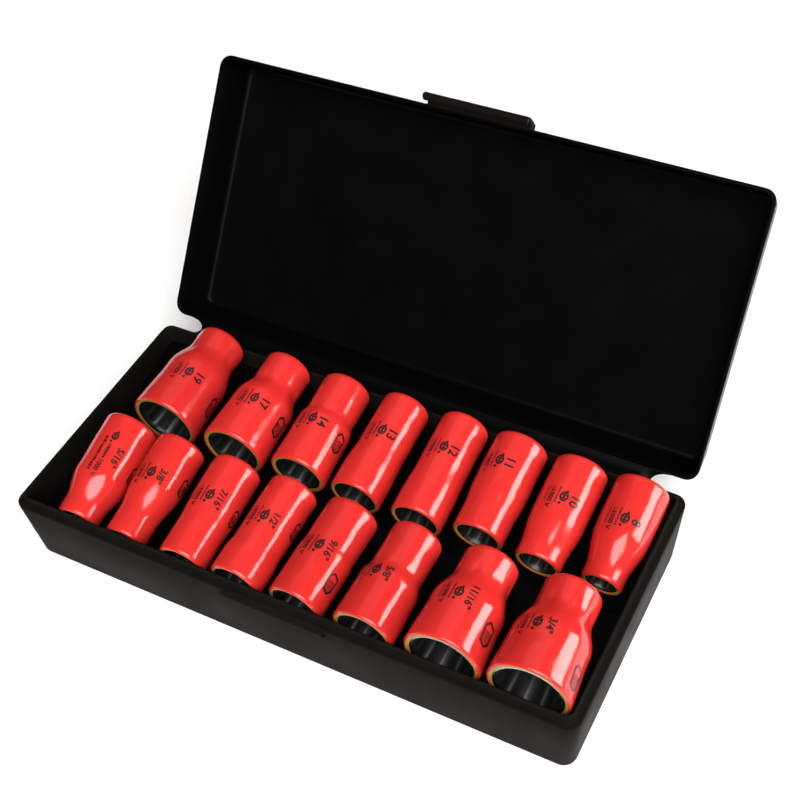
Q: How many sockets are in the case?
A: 16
